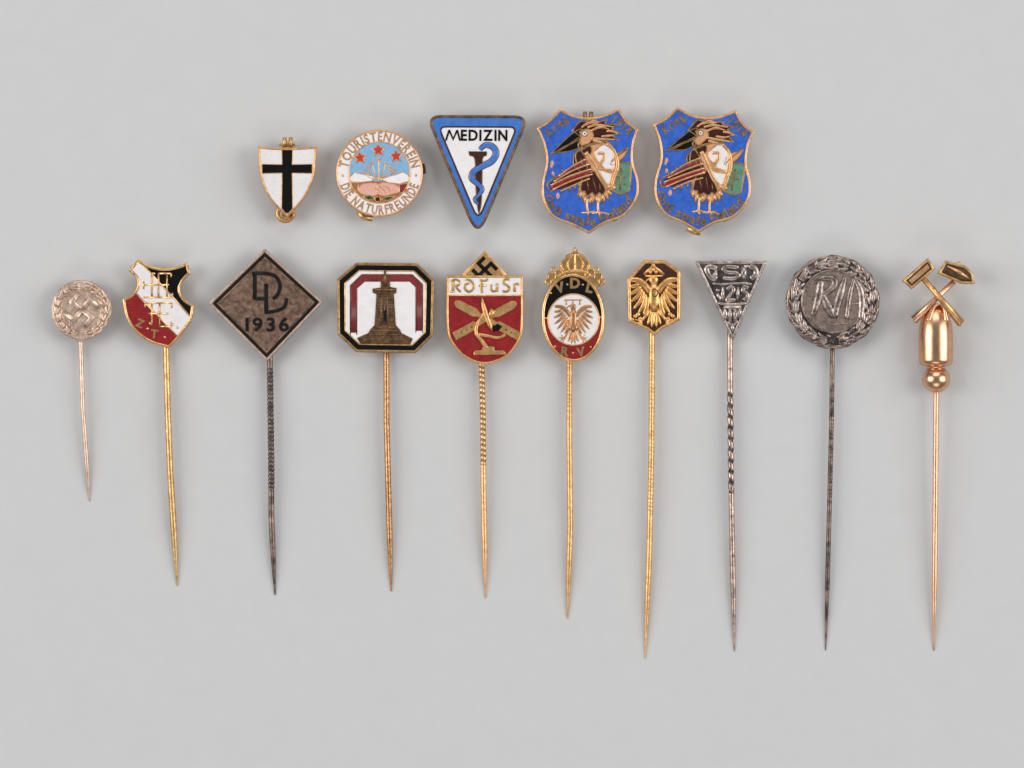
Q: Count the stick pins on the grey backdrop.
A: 10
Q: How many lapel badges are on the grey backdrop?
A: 5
